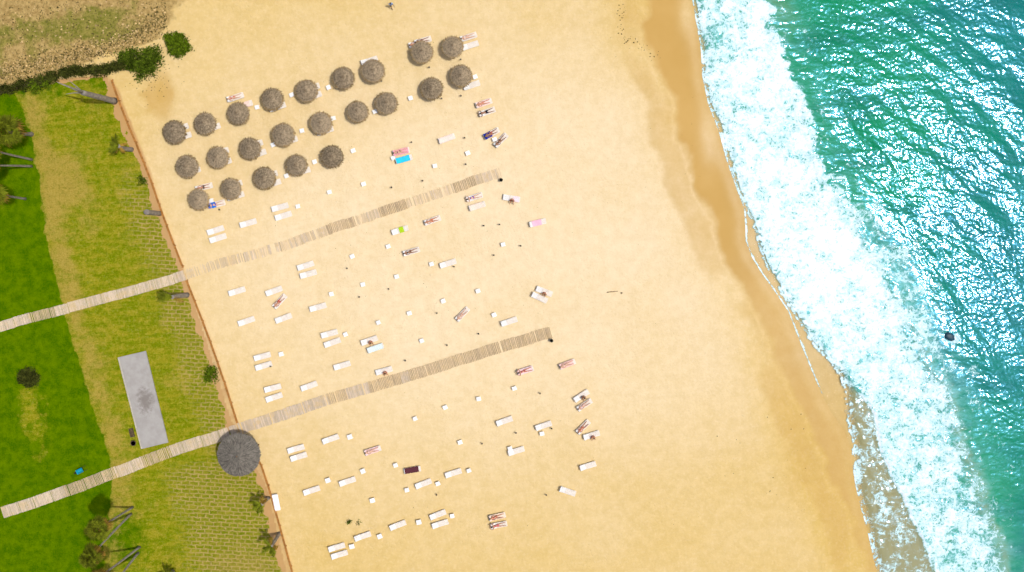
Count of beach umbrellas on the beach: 23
